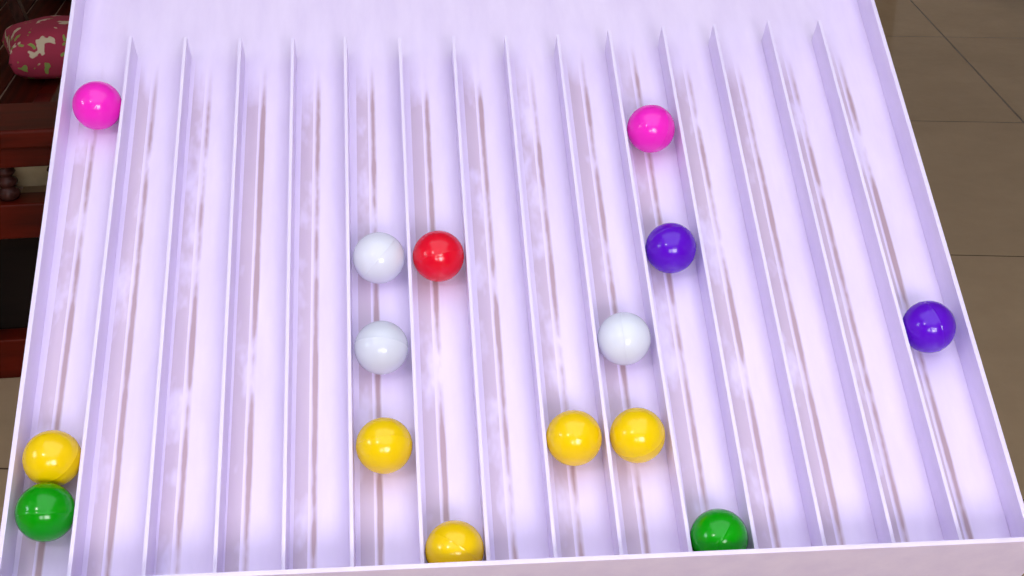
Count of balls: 15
